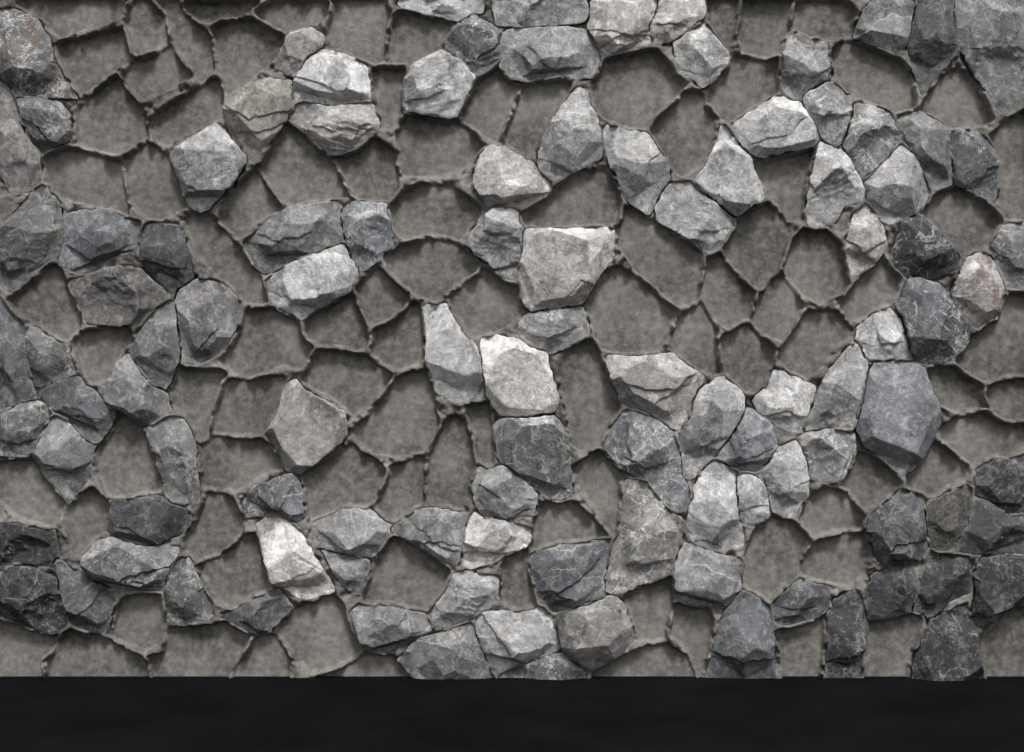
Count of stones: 106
